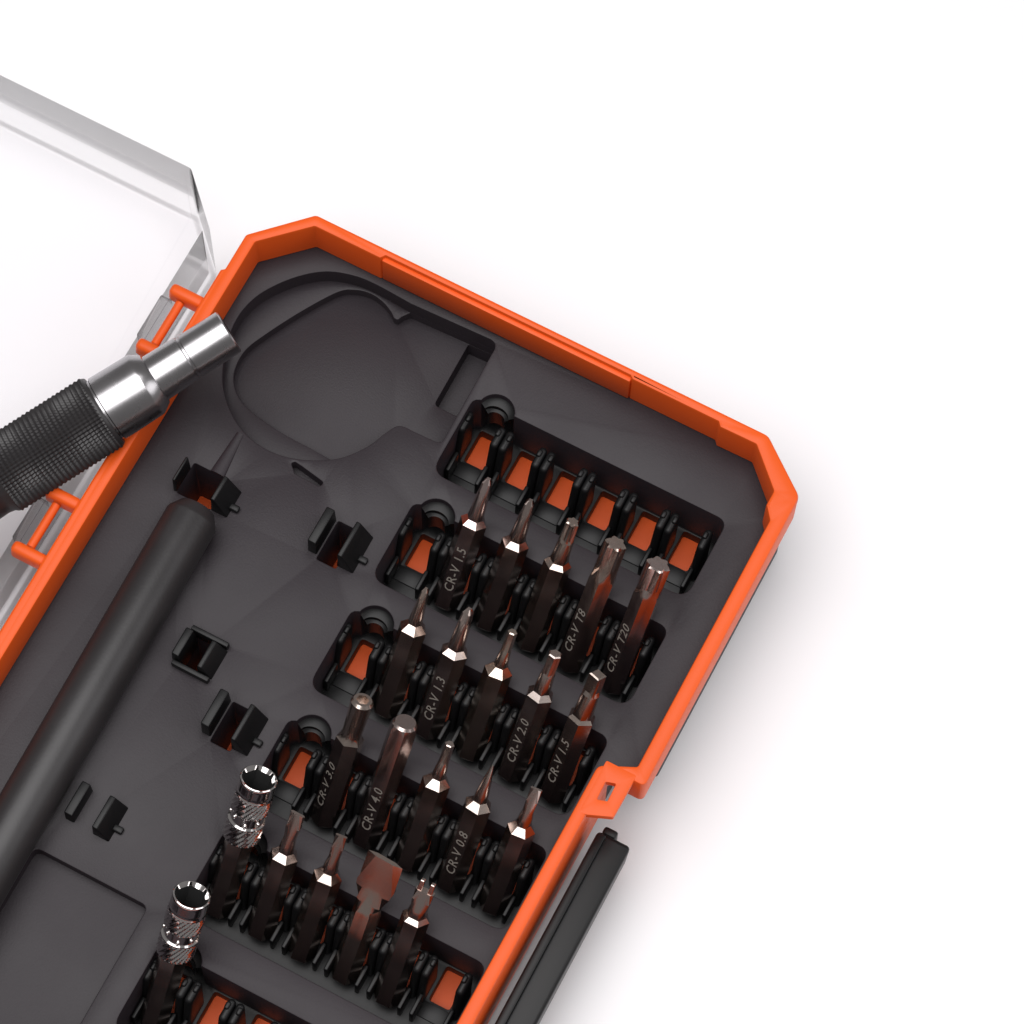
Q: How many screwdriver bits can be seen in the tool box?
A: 19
